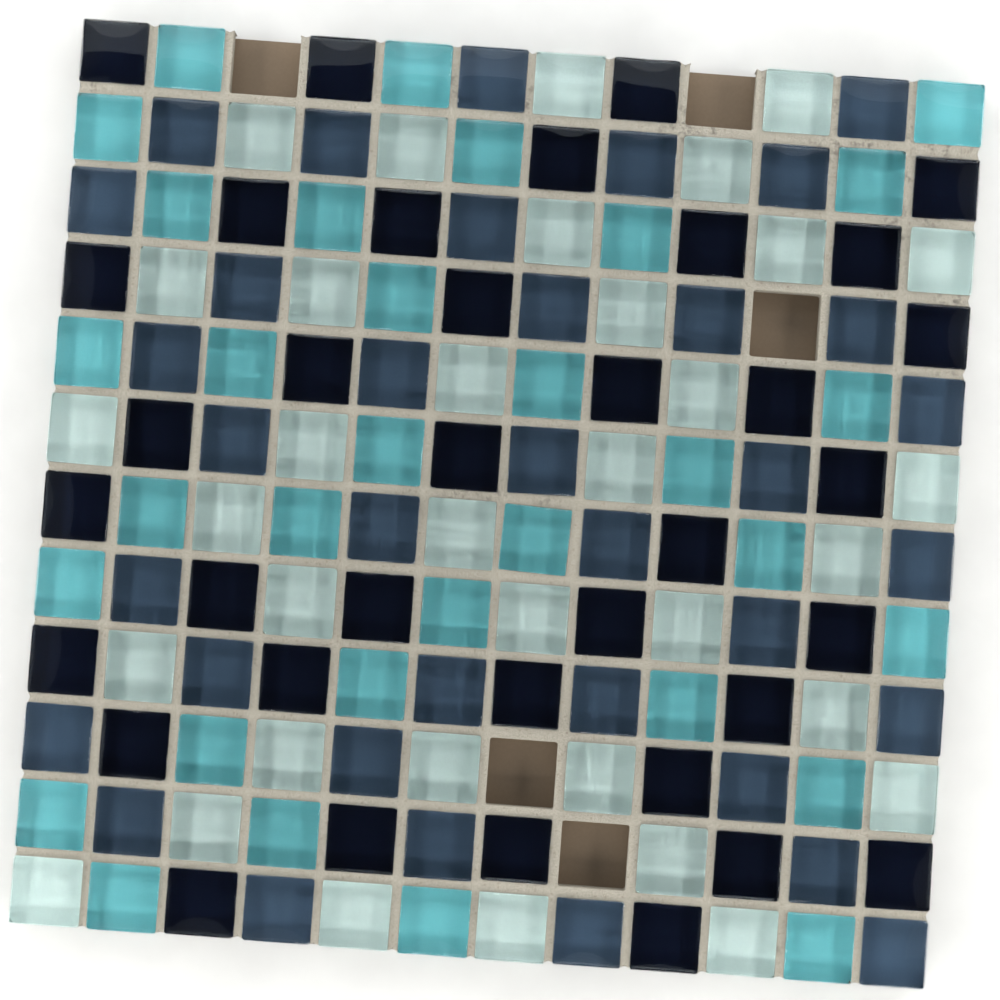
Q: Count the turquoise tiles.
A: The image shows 32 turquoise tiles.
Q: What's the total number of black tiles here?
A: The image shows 36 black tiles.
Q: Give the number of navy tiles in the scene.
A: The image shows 36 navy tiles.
